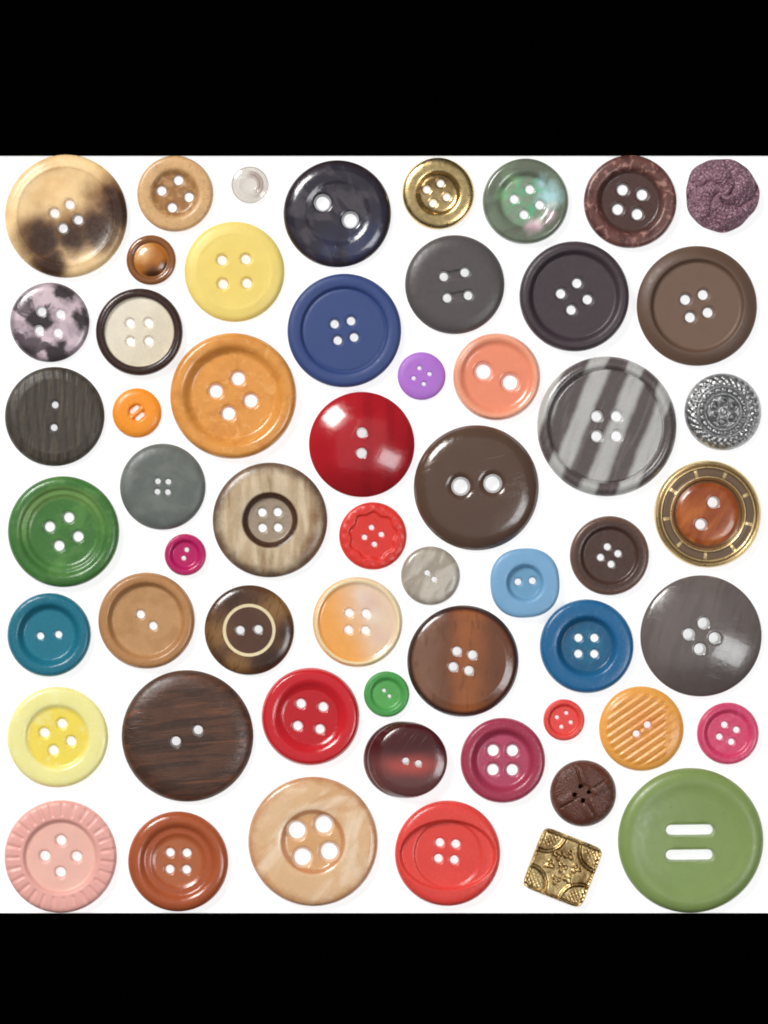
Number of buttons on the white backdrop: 57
